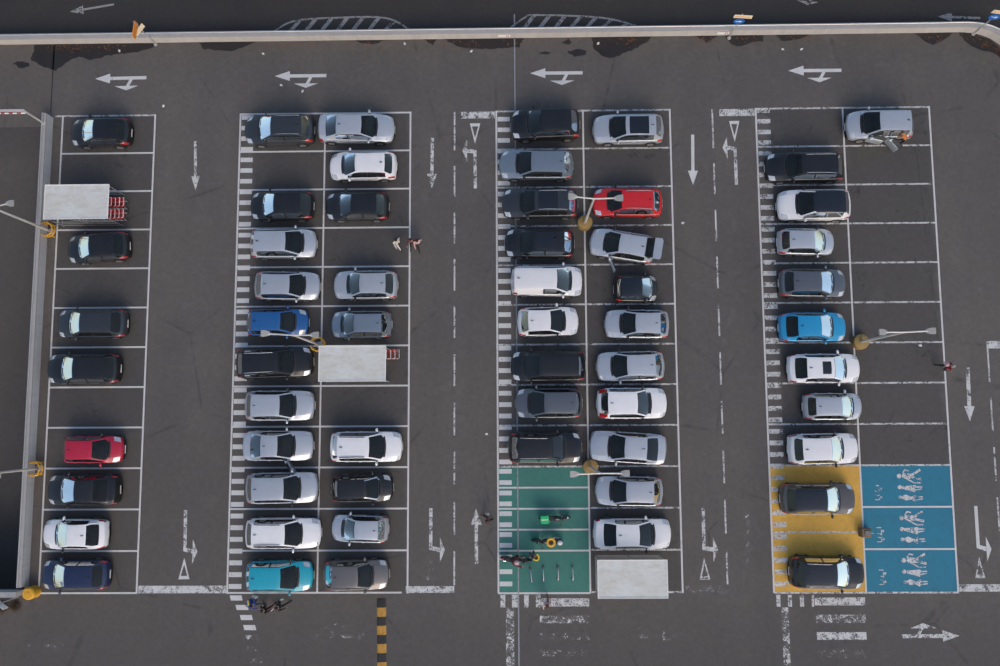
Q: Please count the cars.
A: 58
